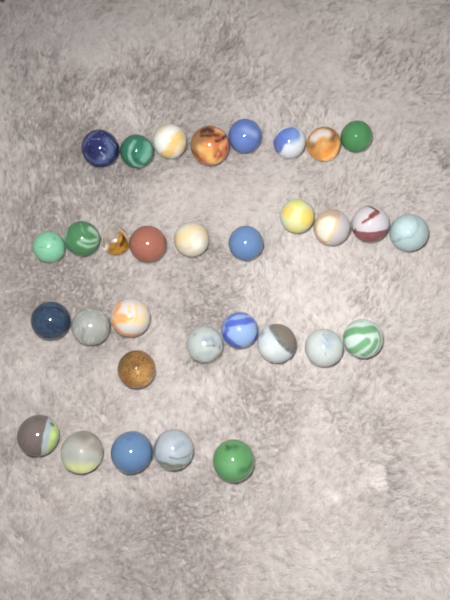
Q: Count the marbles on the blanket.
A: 32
